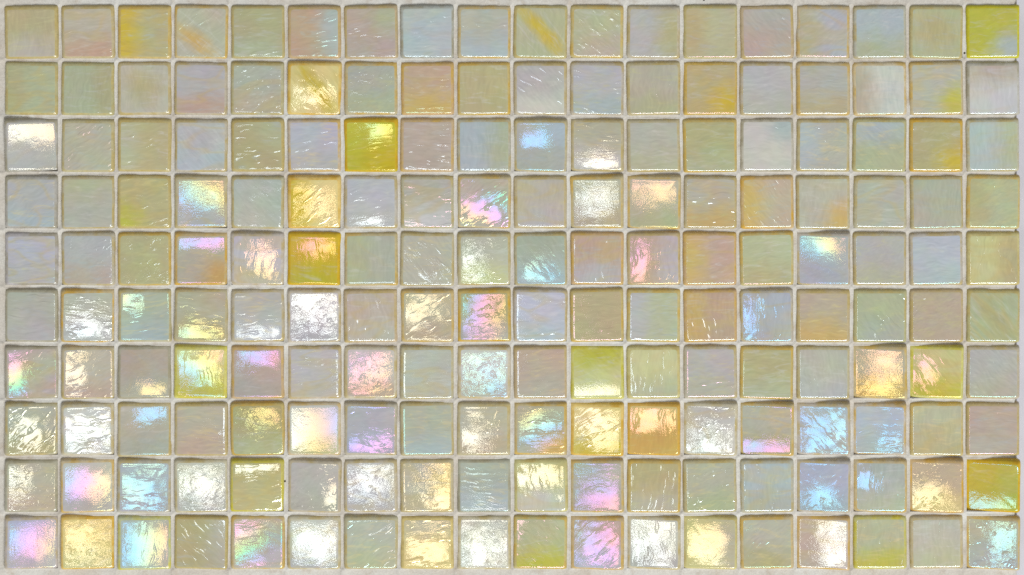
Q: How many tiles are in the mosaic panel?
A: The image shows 180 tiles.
